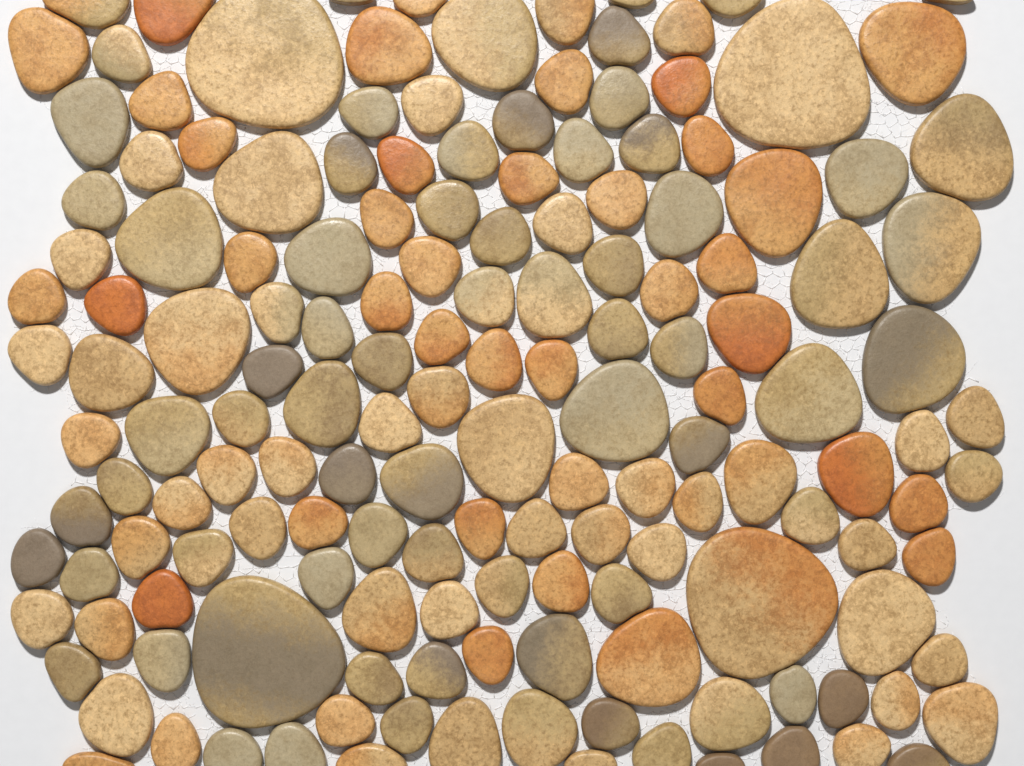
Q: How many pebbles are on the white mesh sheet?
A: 158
